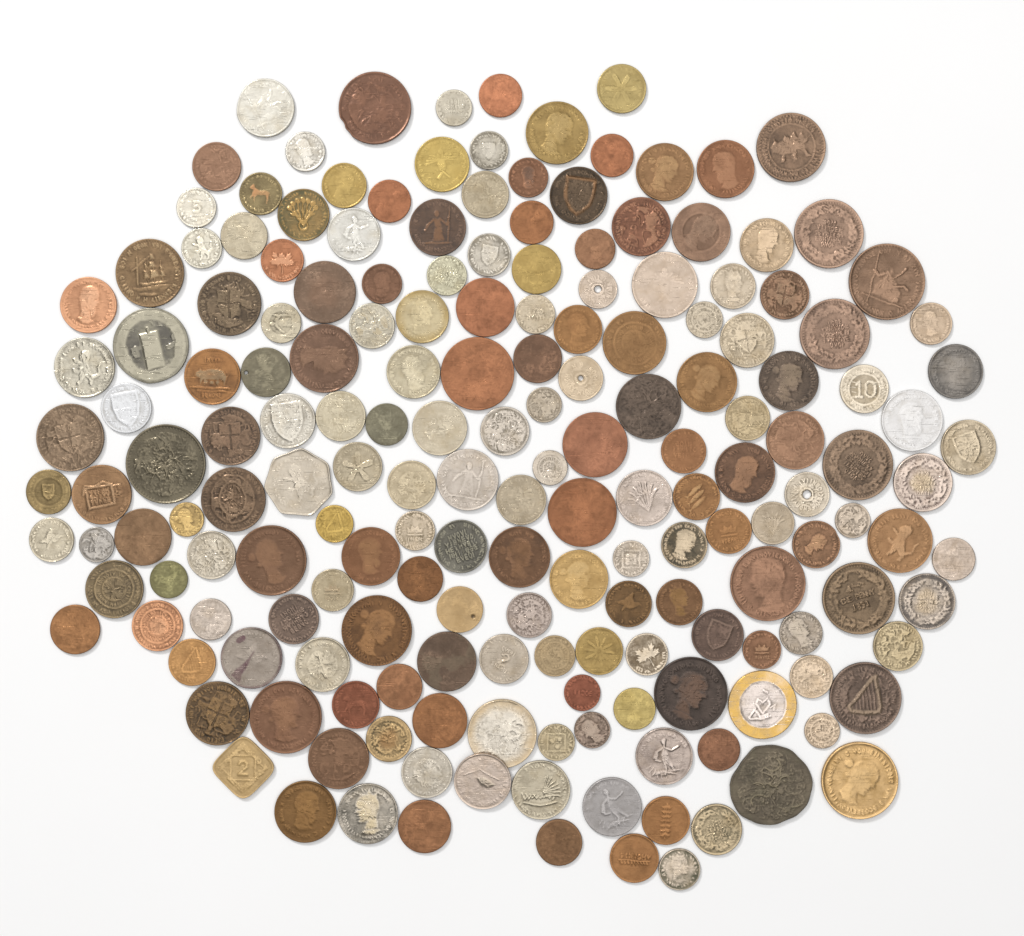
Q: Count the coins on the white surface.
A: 185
